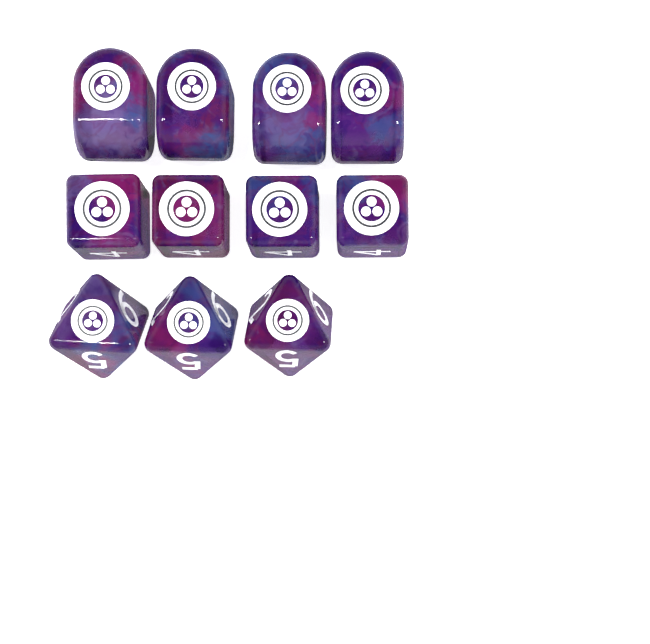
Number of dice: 11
